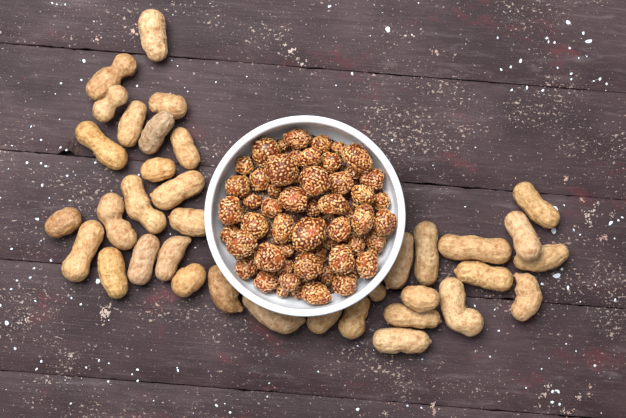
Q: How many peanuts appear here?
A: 36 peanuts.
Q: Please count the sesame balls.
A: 54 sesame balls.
